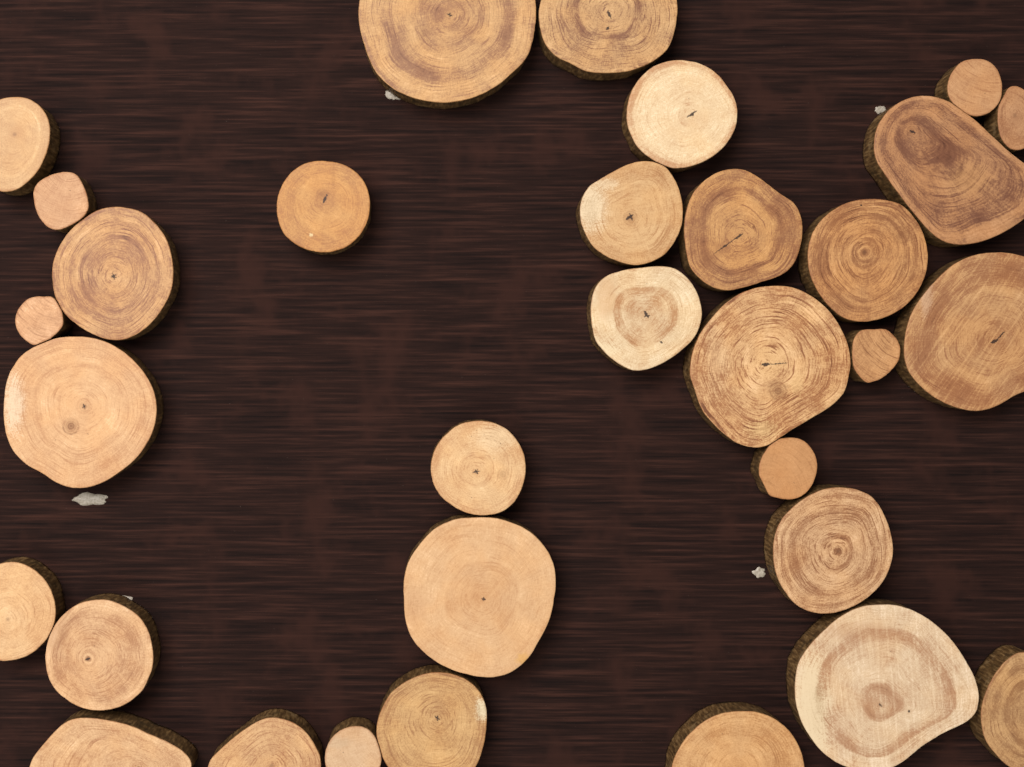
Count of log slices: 32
